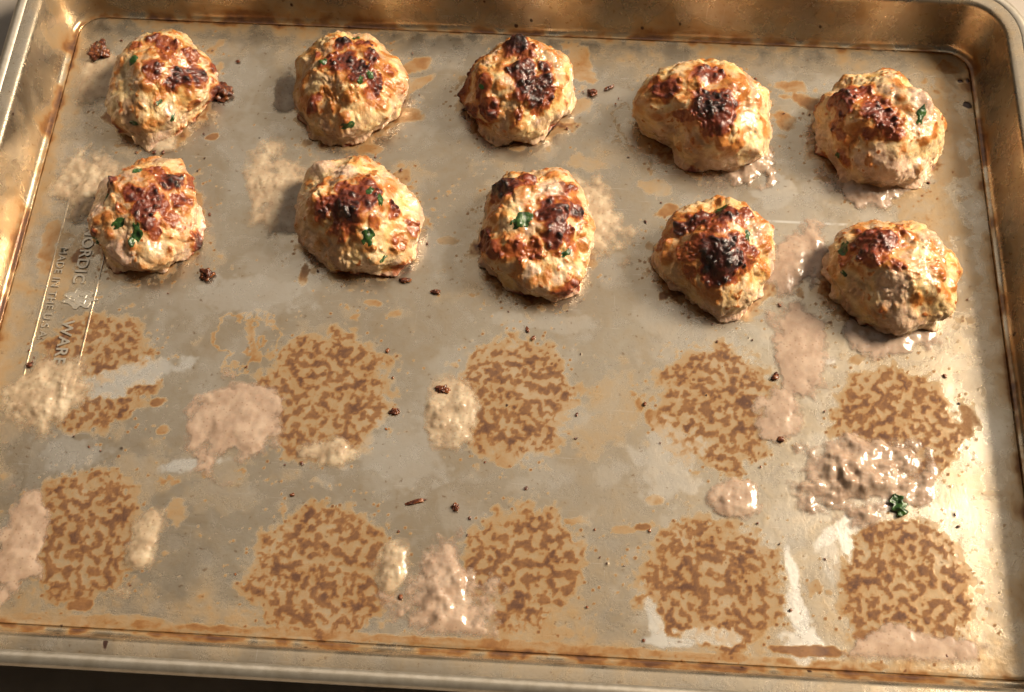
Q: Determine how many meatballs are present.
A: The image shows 10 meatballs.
